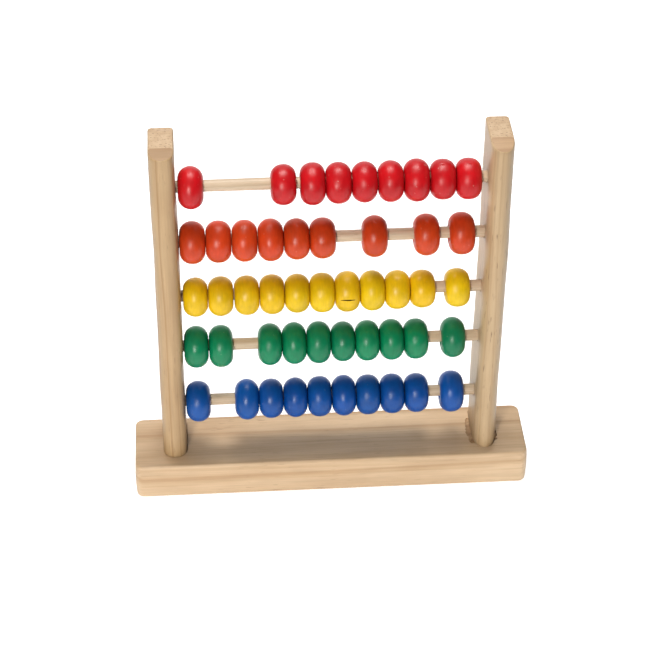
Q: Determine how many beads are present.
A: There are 49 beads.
